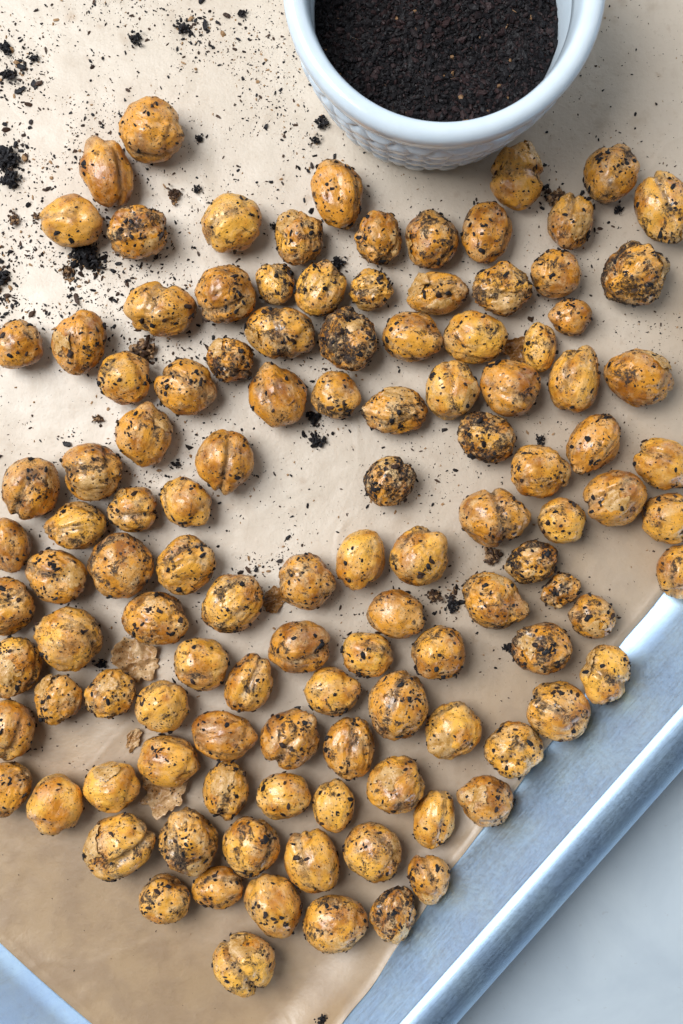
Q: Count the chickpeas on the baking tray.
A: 116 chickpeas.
